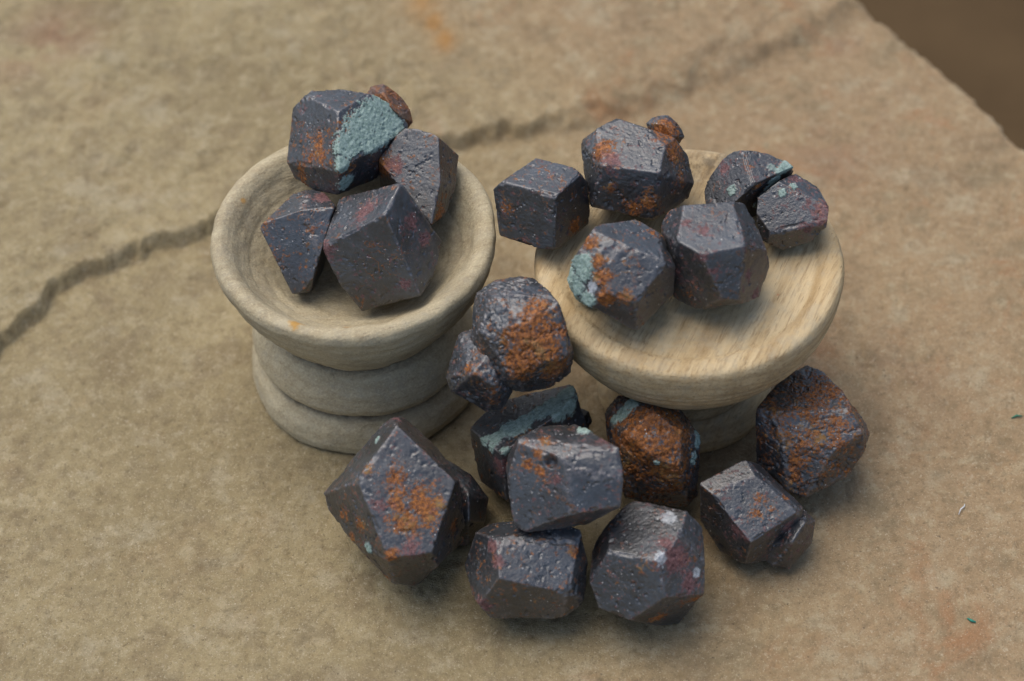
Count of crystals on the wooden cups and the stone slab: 19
